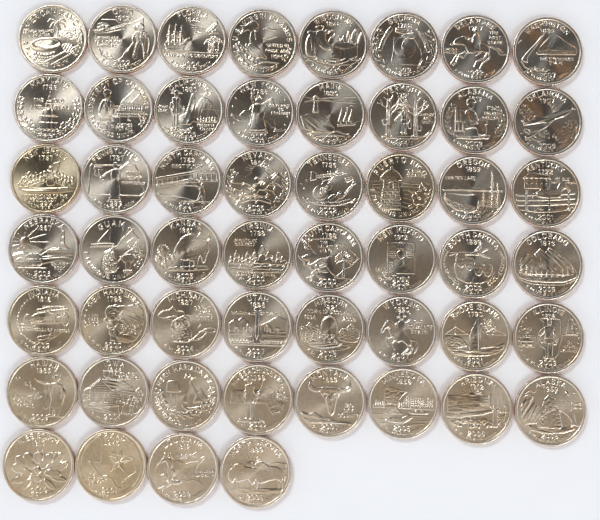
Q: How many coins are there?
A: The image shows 52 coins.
